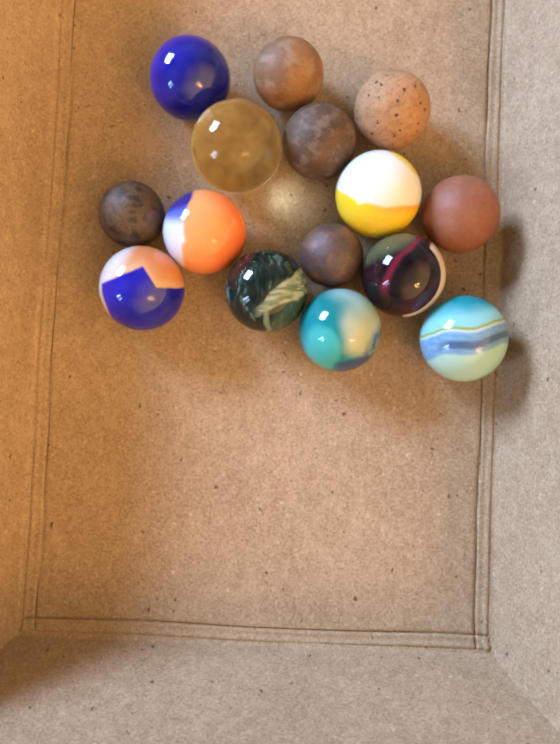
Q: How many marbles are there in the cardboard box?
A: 15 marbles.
